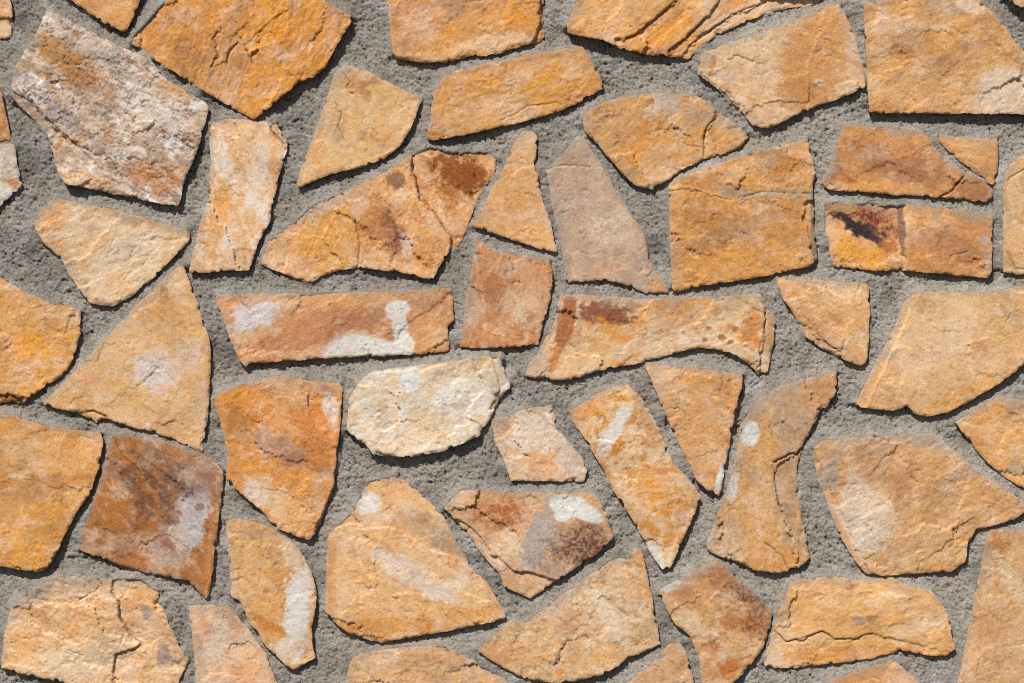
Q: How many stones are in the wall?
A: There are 53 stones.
